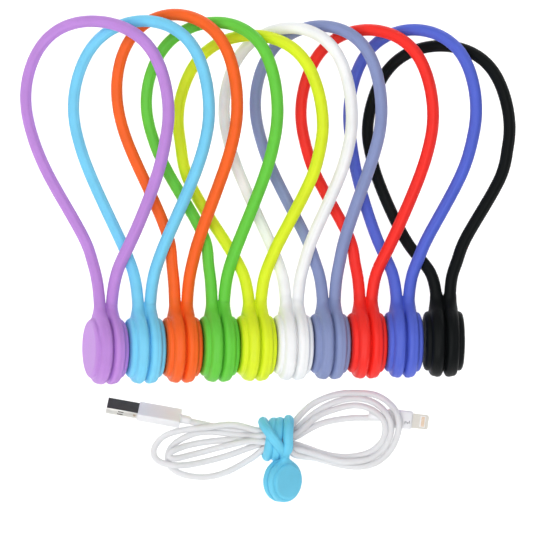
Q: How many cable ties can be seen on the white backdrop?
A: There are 11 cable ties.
